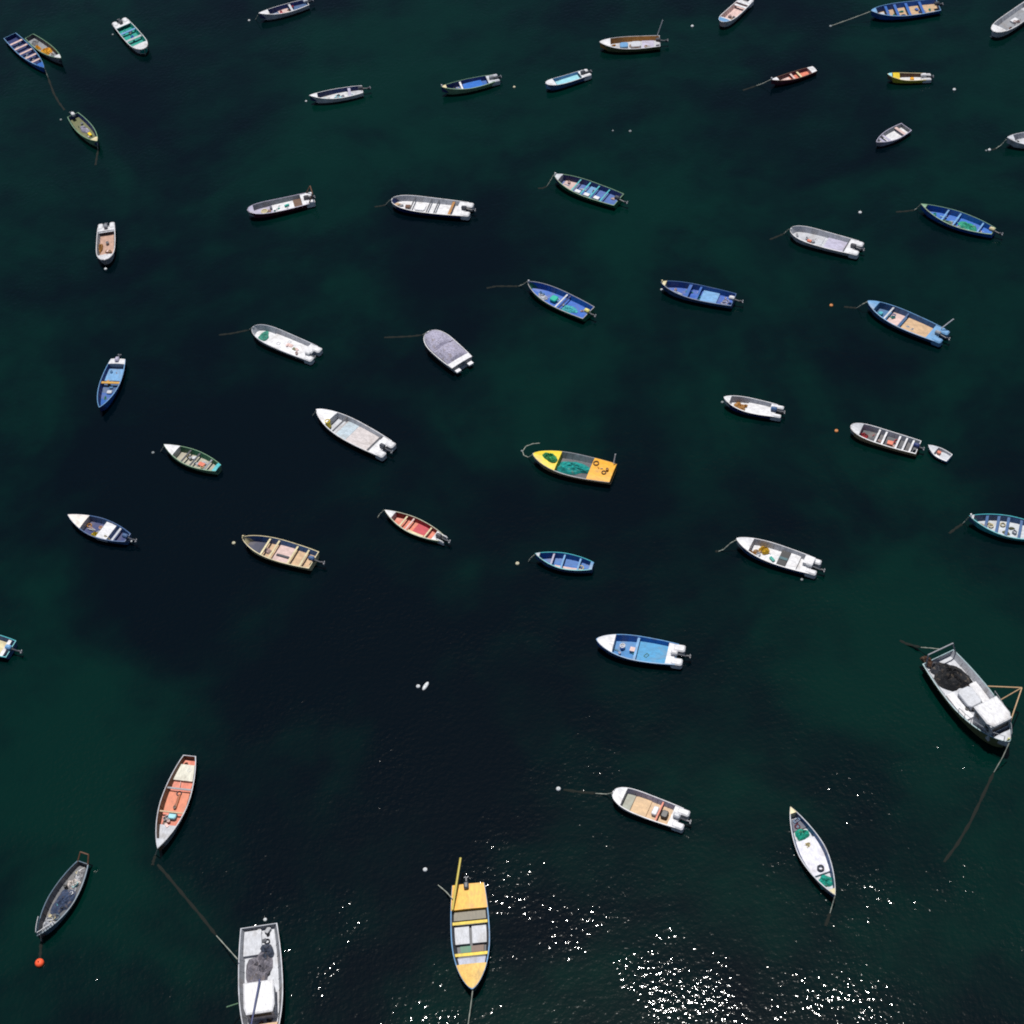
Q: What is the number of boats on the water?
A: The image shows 49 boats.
